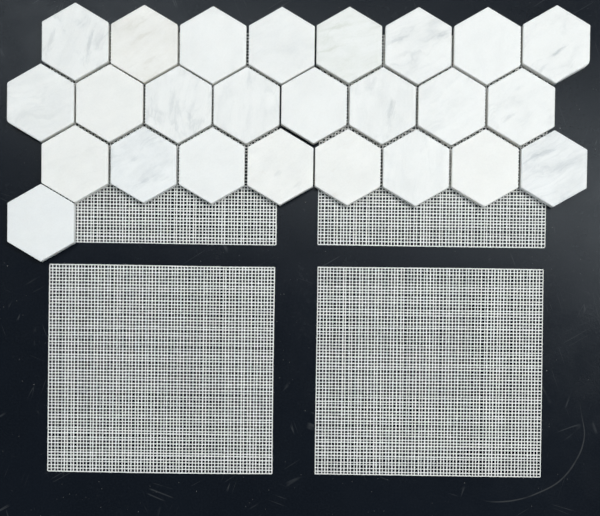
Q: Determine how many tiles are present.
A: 25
